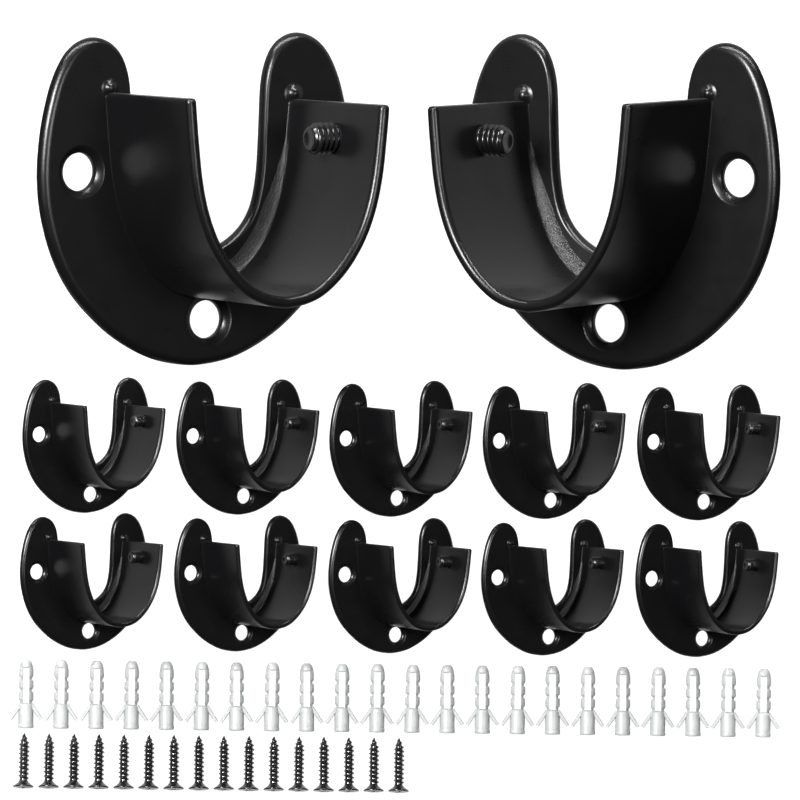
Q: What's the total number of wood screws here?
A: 16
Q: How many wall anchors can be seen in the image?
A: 22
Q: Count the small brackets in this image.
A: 10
